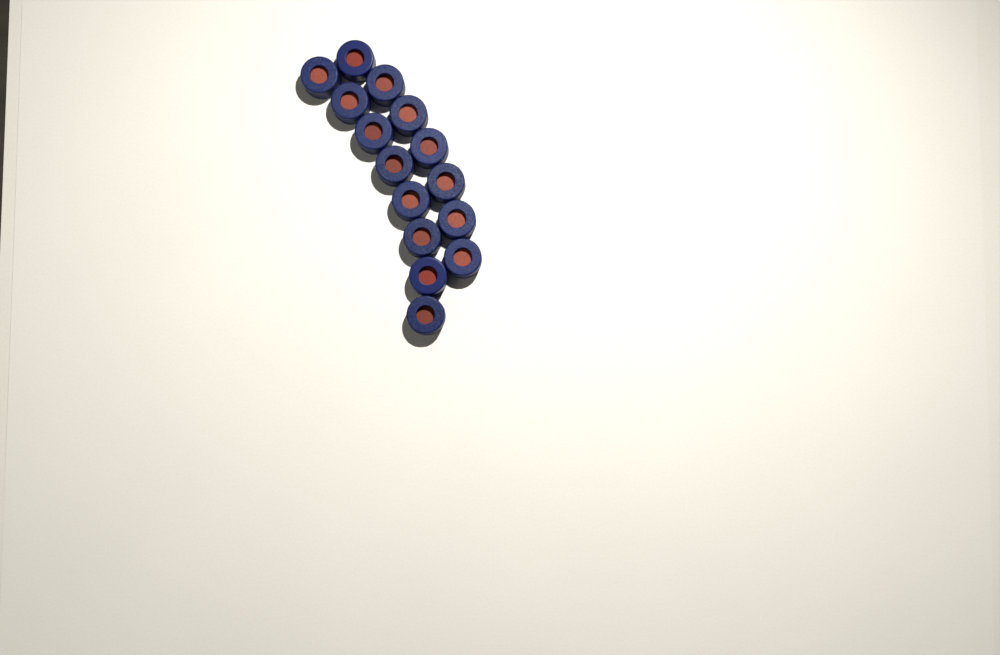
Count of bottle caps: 15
